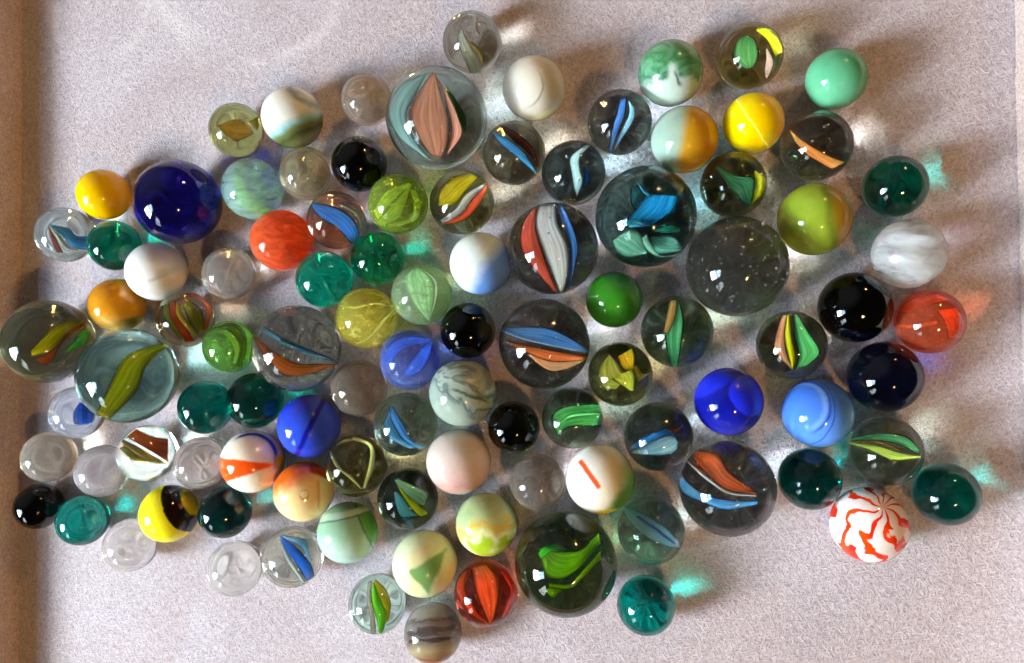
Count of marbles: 100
